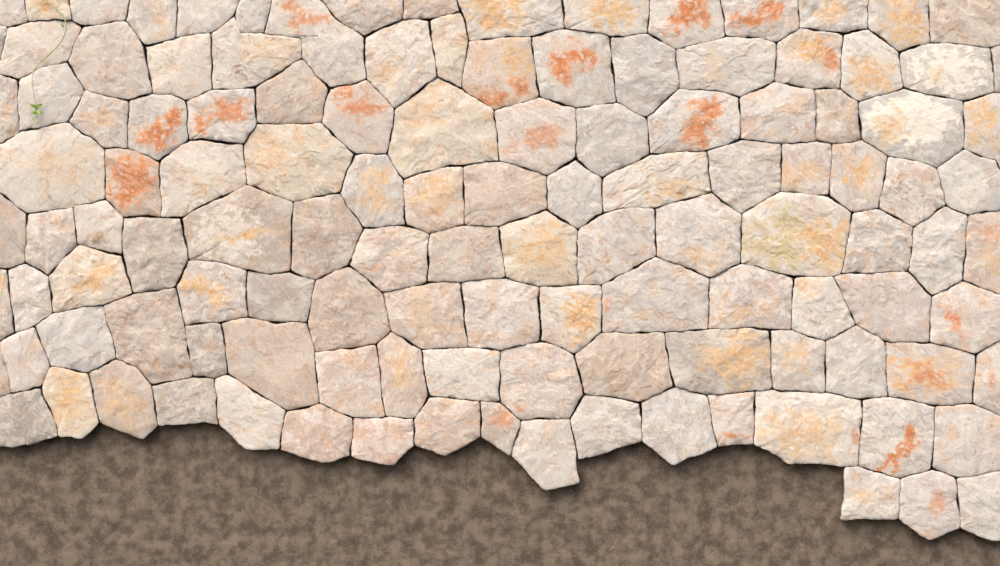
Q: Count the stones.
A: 124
